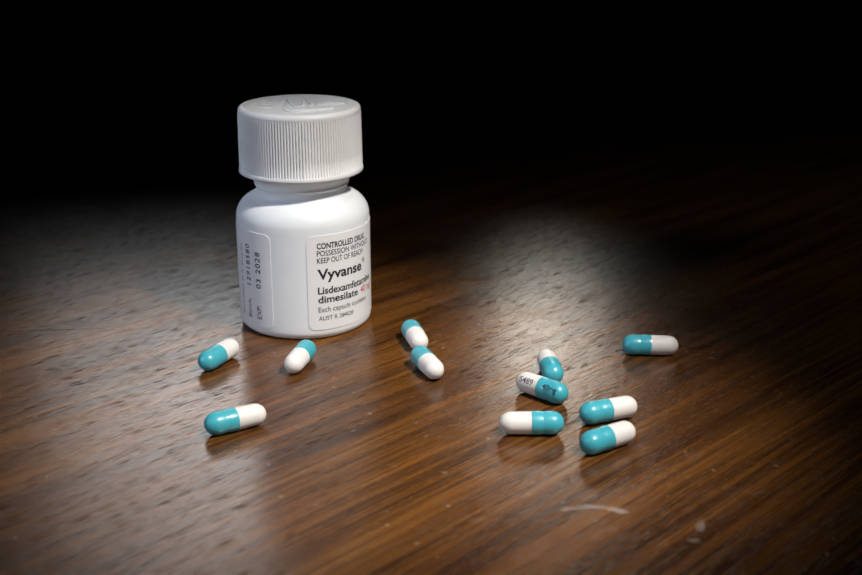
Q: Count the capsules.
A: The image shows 11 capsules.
